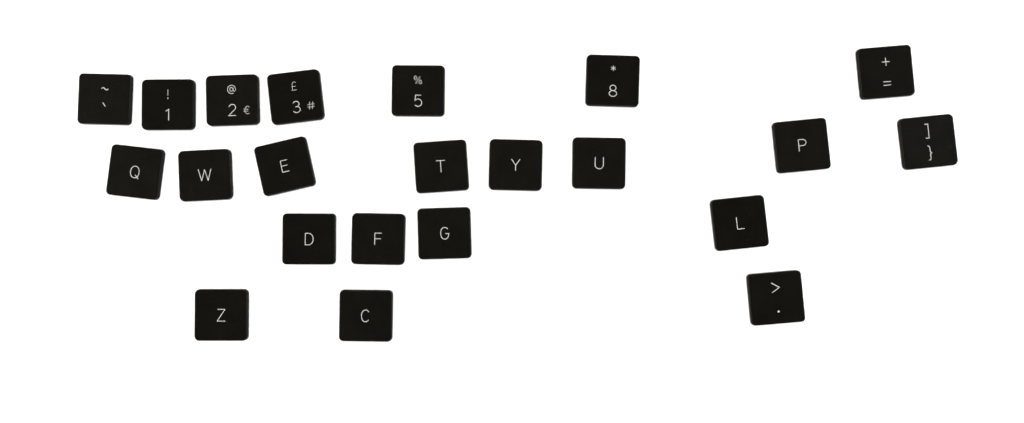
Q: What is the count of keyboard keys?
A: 22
